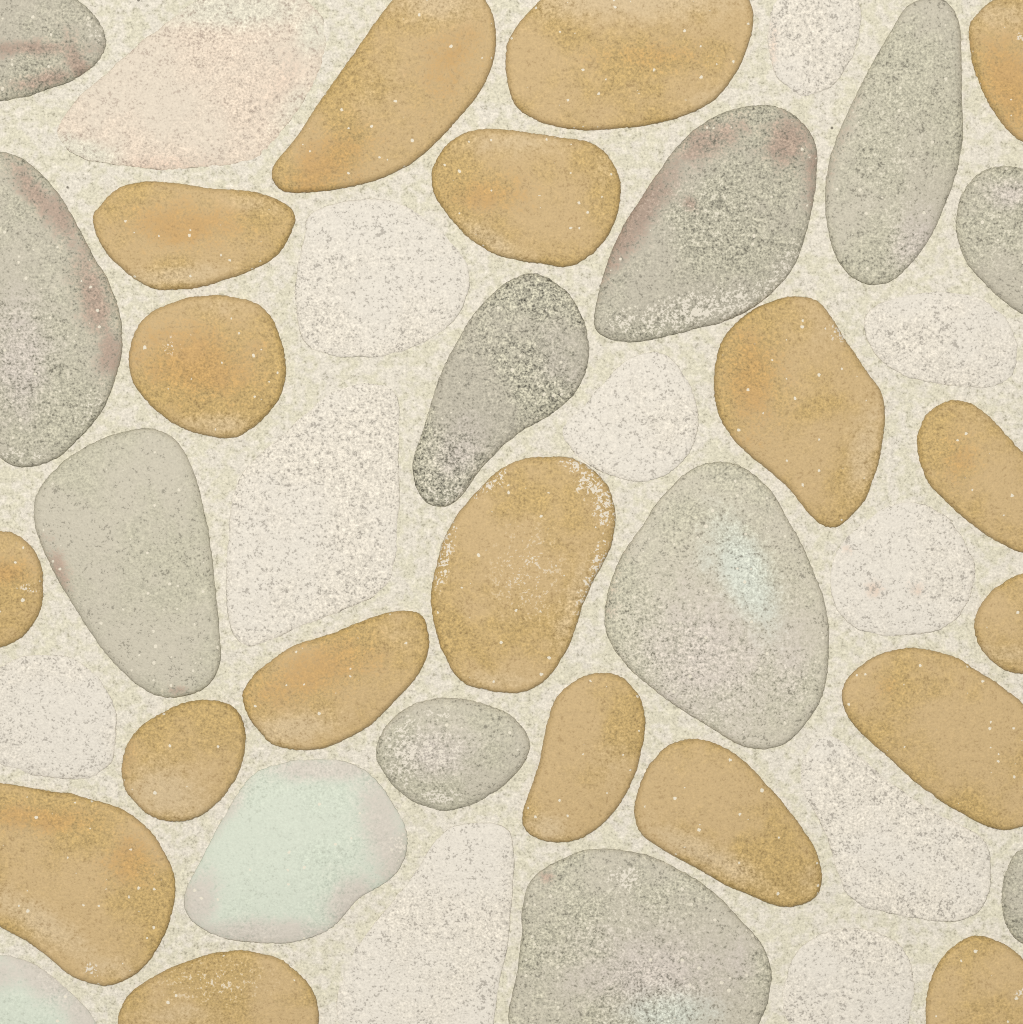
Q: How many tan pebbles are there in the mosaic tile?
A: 19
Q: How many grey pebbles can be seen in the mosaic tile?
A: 11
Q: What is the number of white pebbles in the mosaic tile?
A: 10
